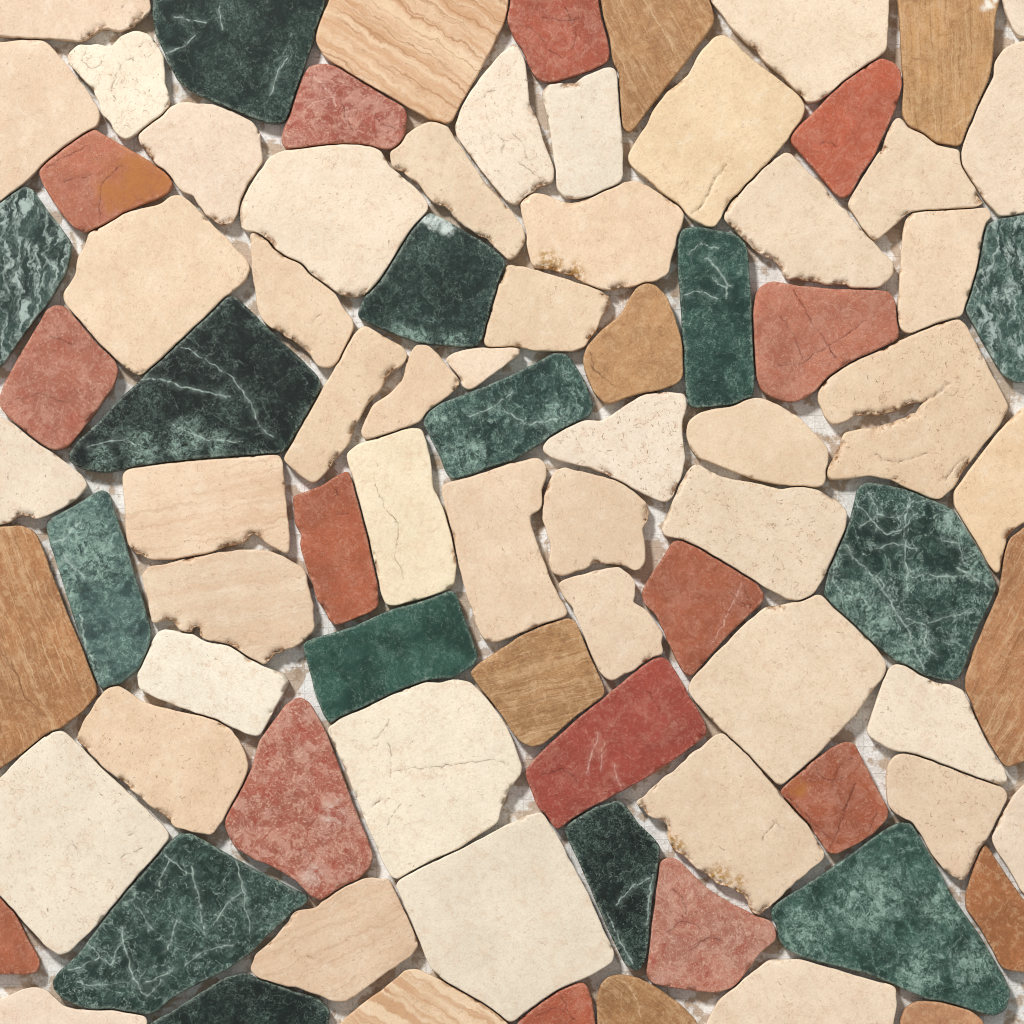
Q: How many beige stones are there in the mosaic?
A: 49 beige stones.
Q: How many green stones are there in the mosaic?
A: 14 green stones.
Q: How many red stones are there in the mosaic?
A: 14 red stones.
